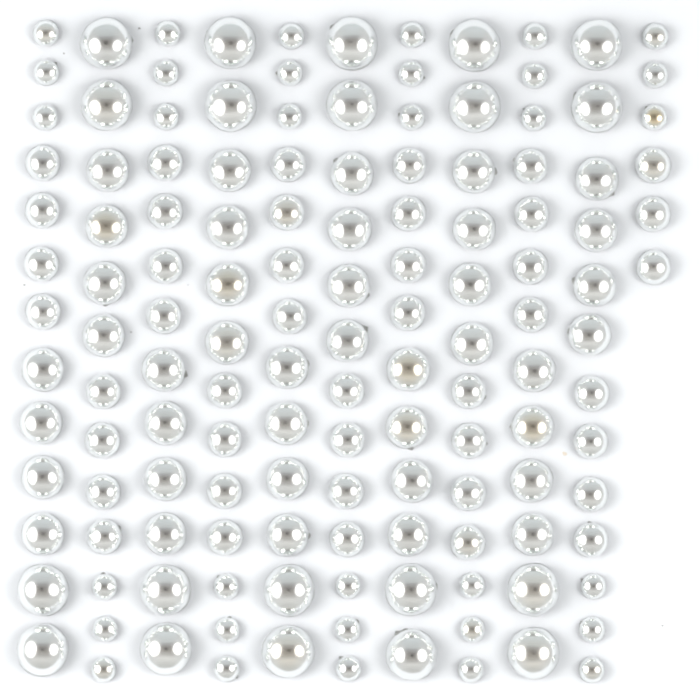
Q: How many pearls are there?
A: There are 136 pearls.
